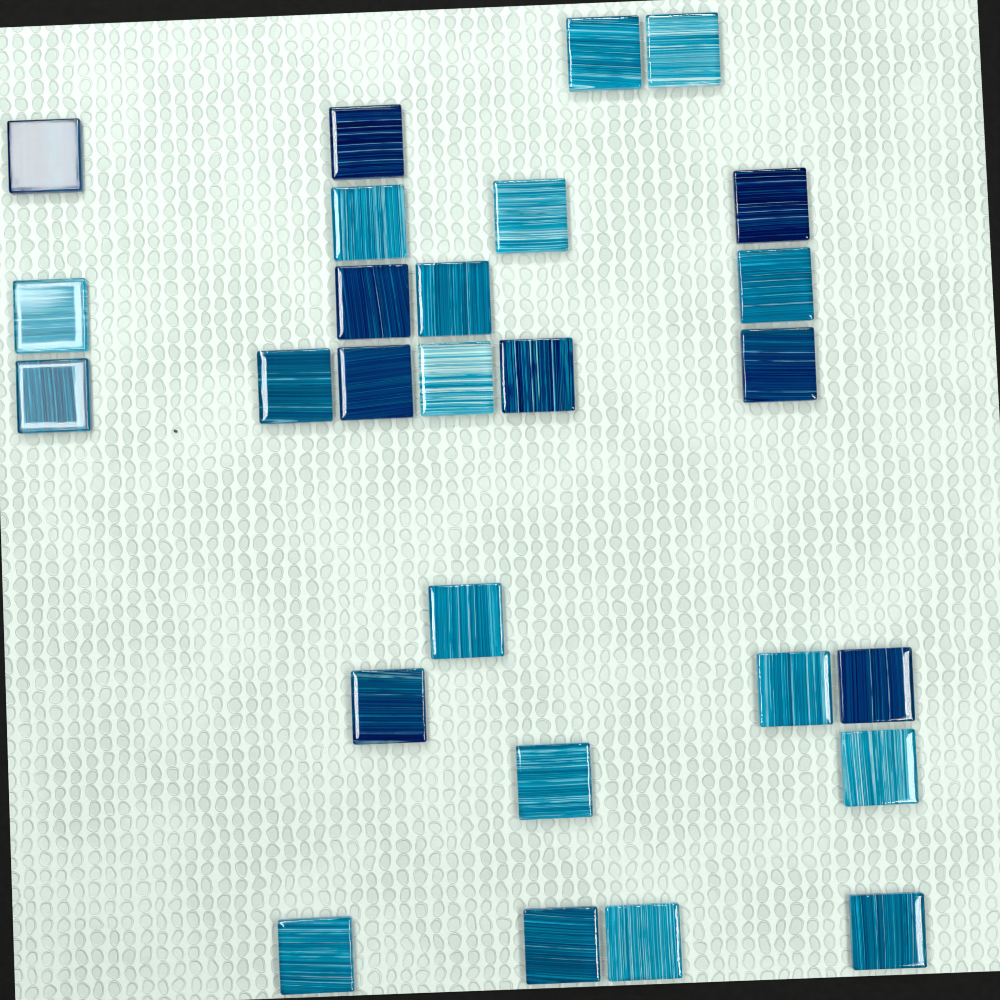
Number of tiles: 27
